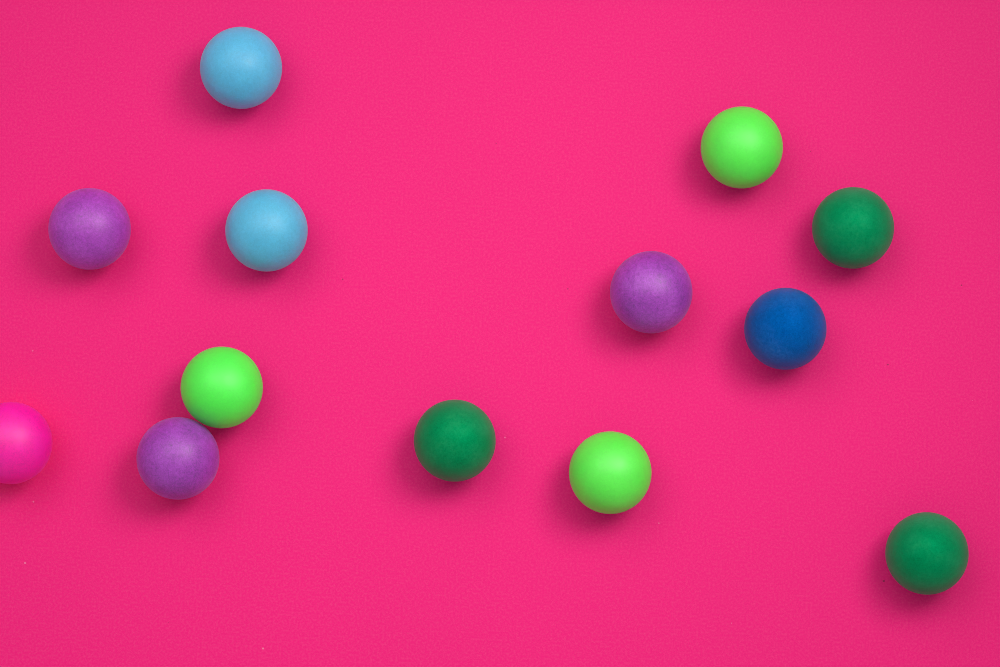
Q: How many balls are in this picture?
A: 13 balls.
